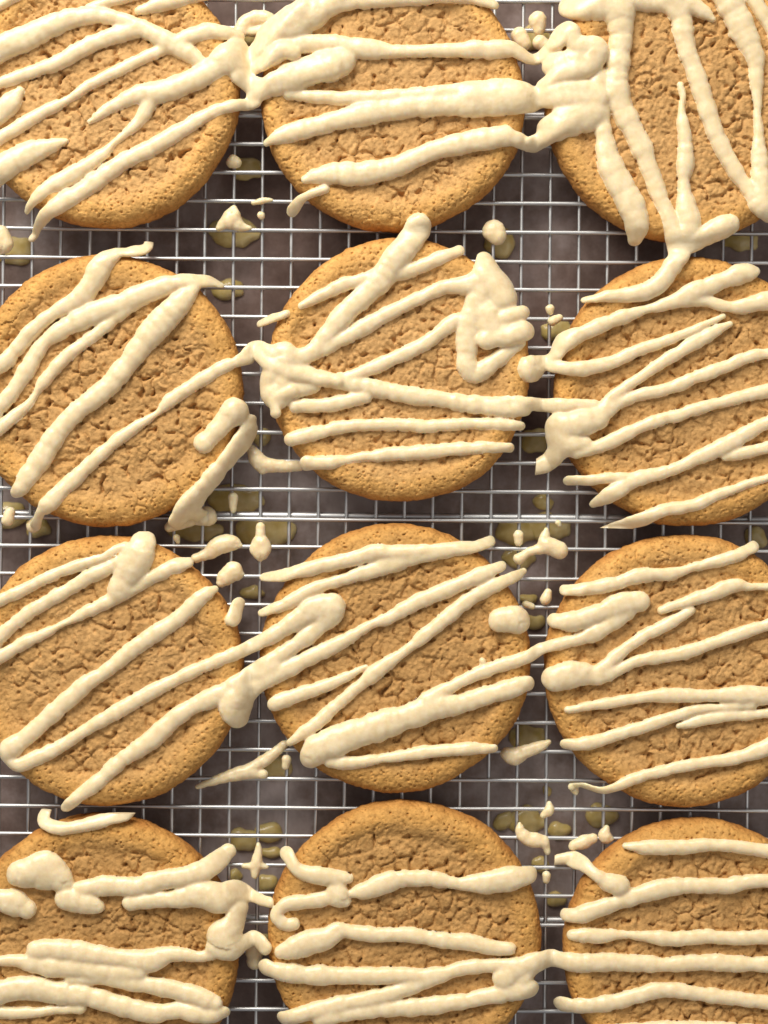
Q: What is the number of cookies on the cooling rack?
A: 12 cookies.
